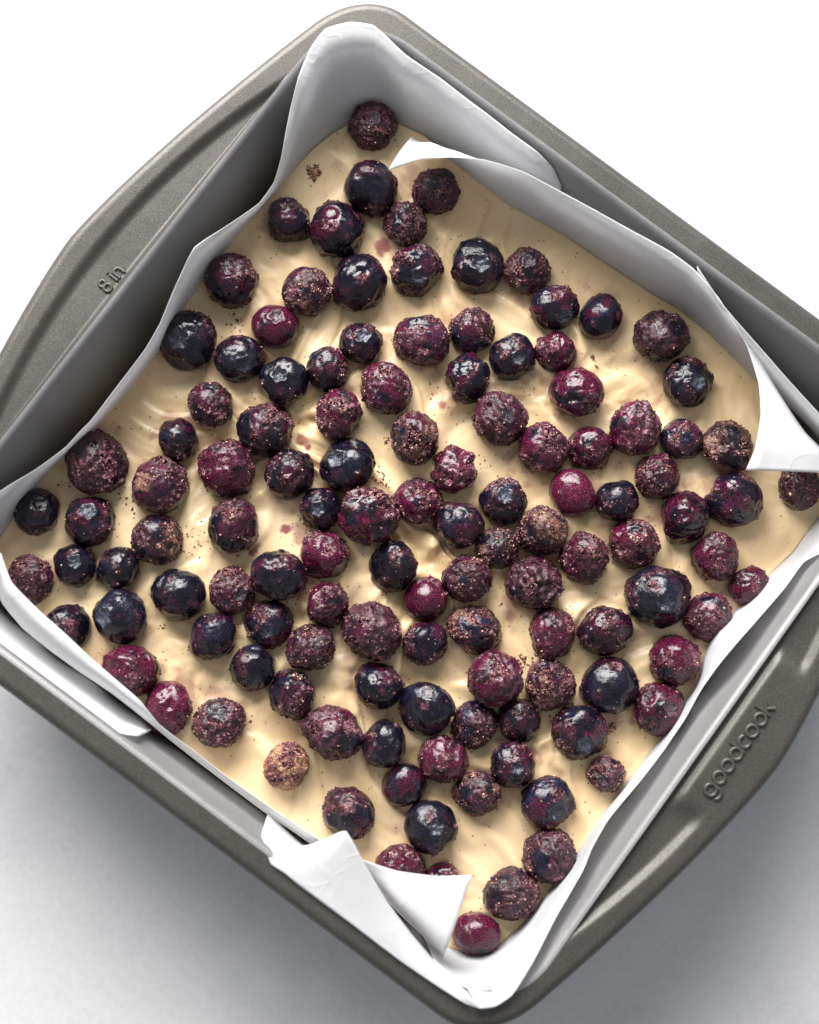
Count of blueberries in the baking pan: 122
